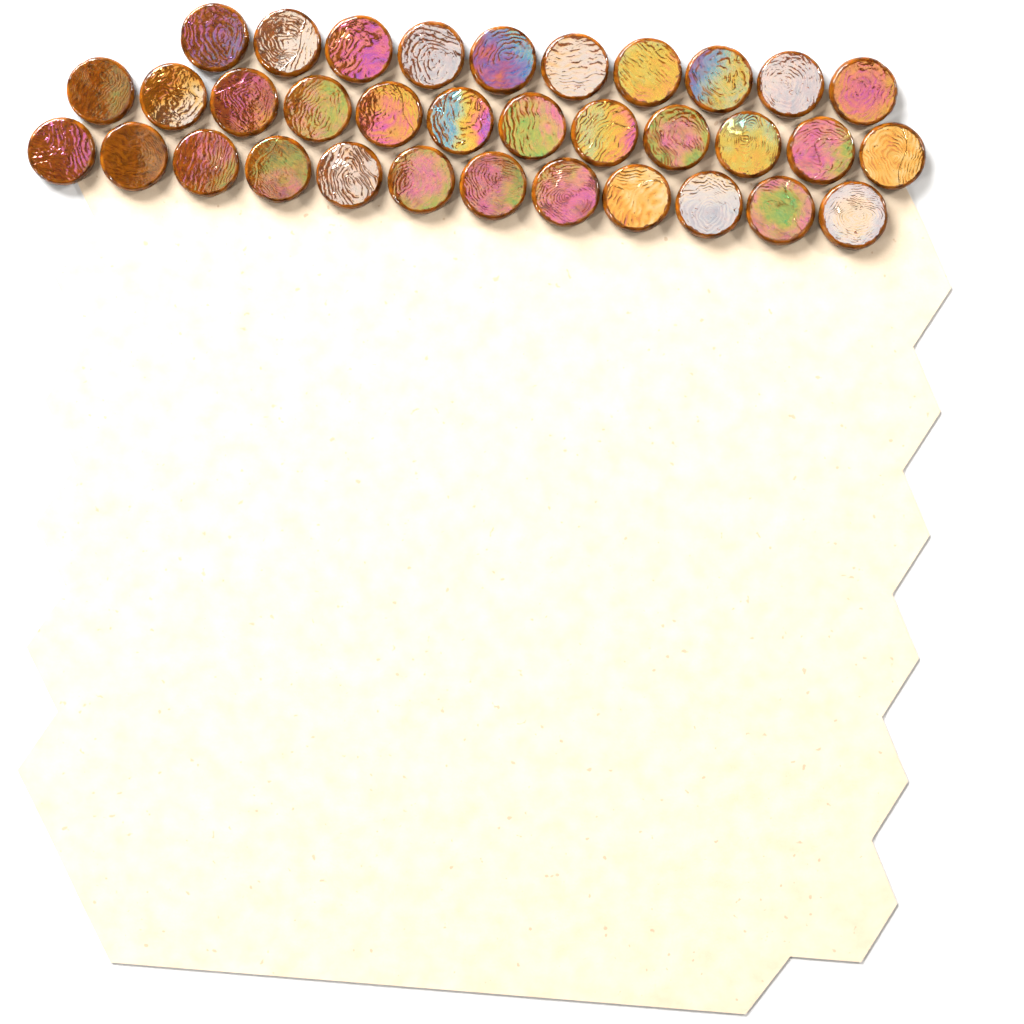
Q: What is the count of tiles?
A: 34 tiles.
